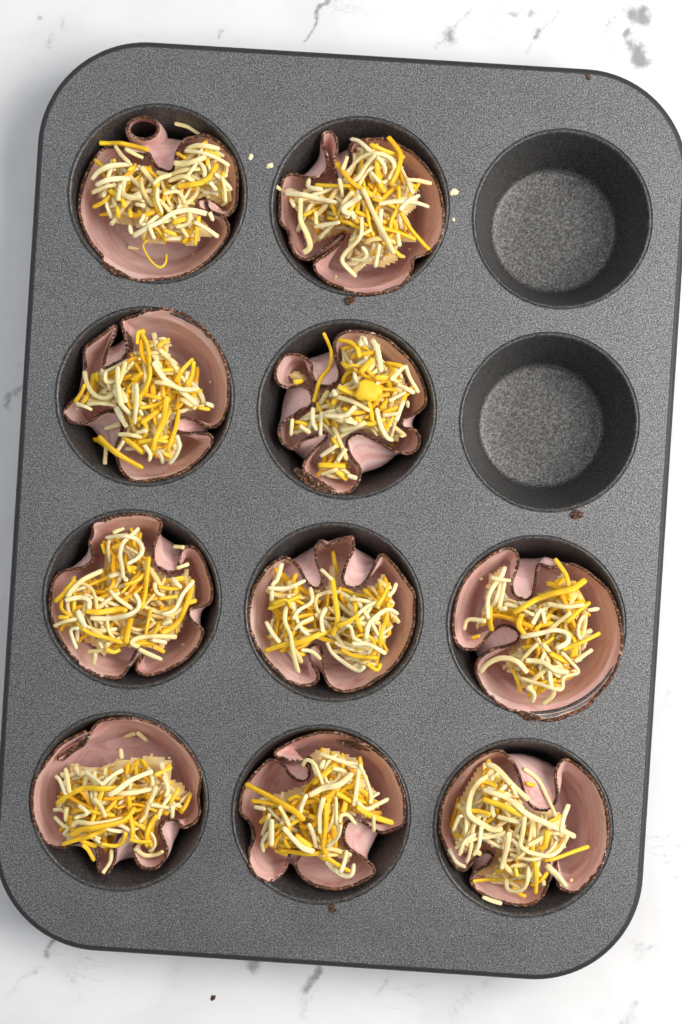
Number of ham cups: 10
